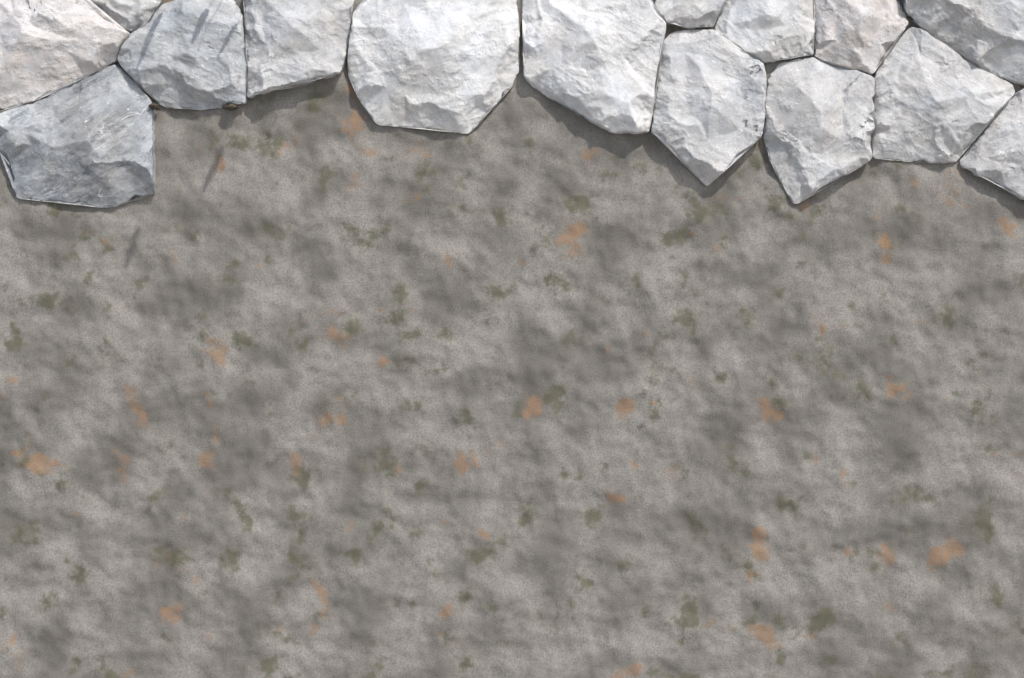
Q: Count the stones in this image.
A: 15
